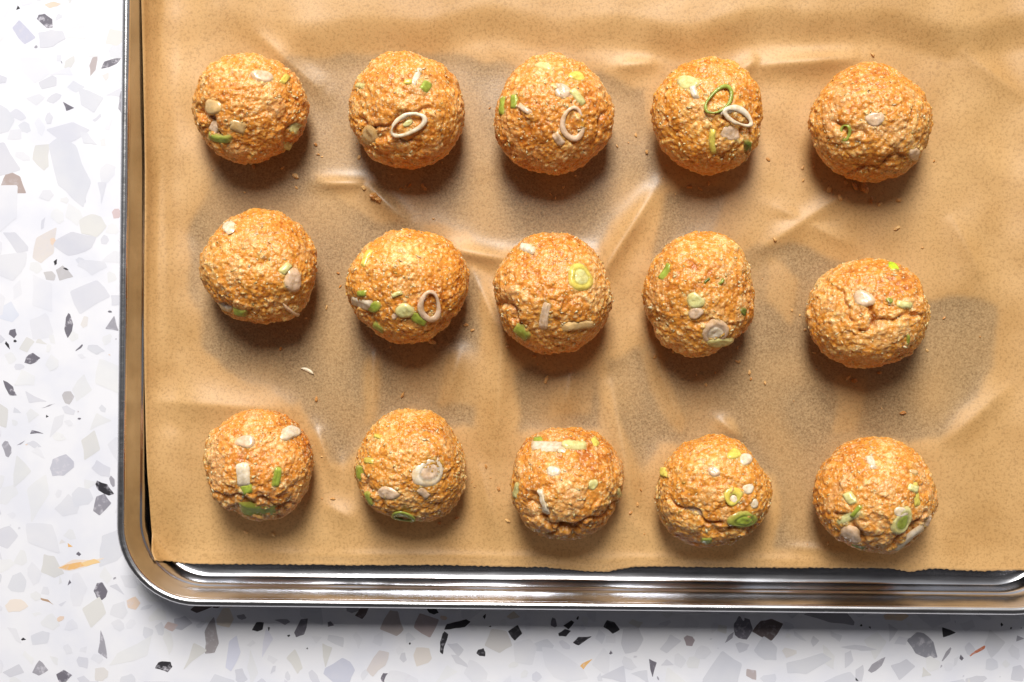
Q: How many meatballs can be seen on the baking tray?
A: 15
